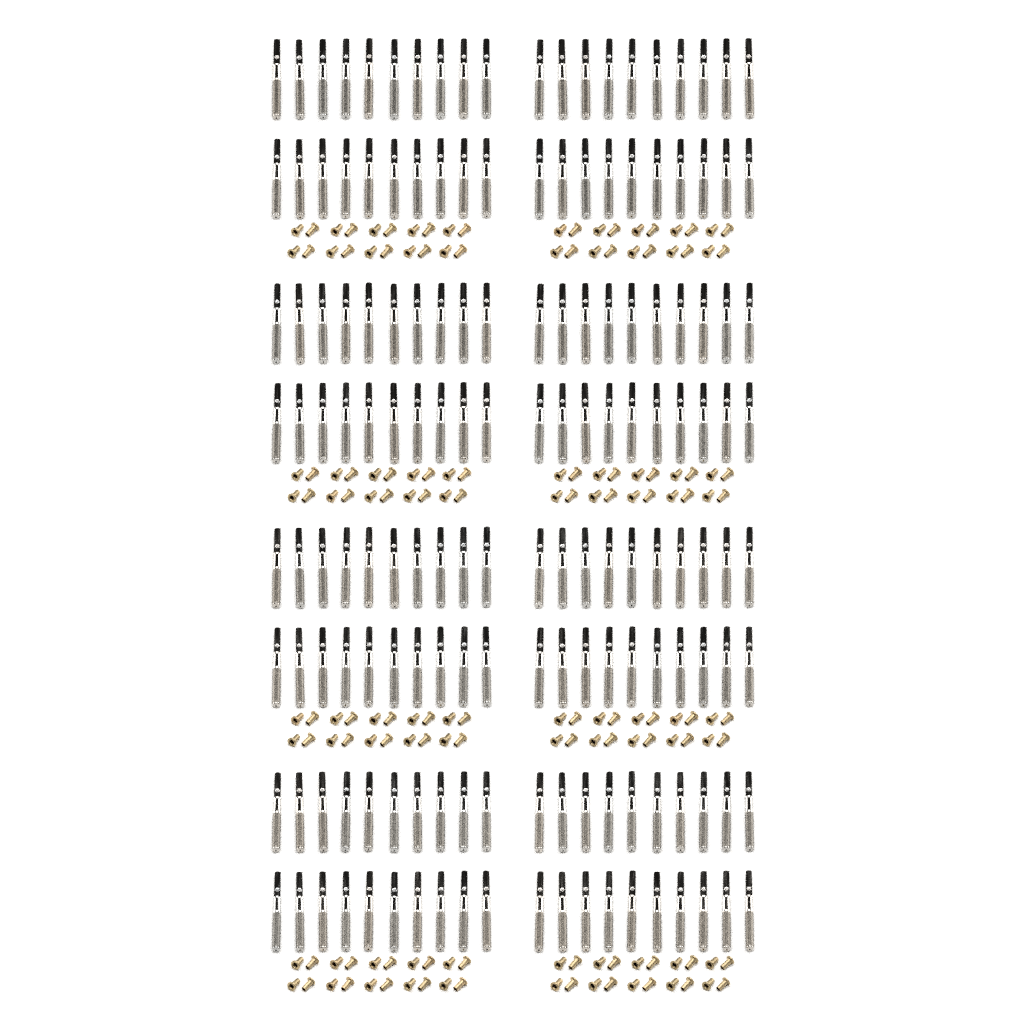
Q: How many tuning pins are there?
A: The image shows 160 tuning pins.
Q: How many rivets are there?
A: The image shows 160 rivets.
